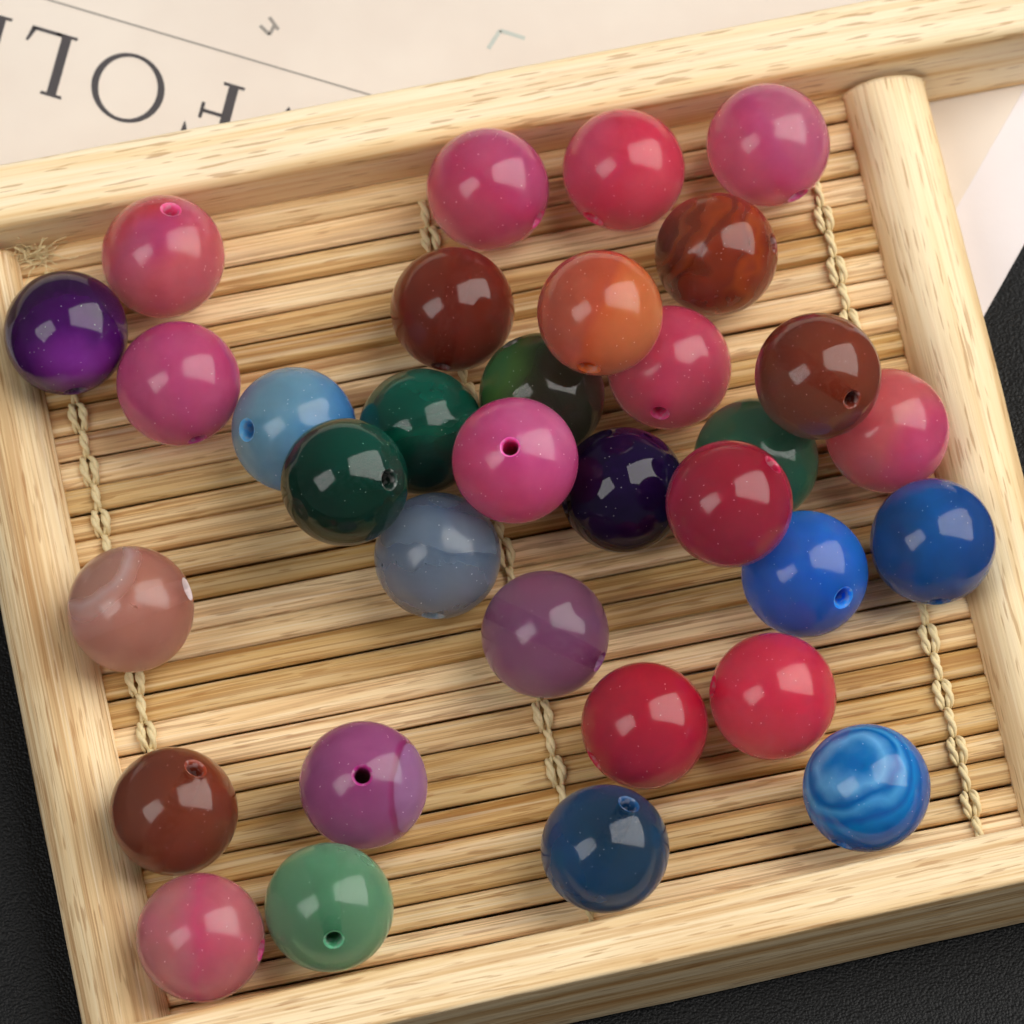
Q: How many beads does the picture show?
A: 33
